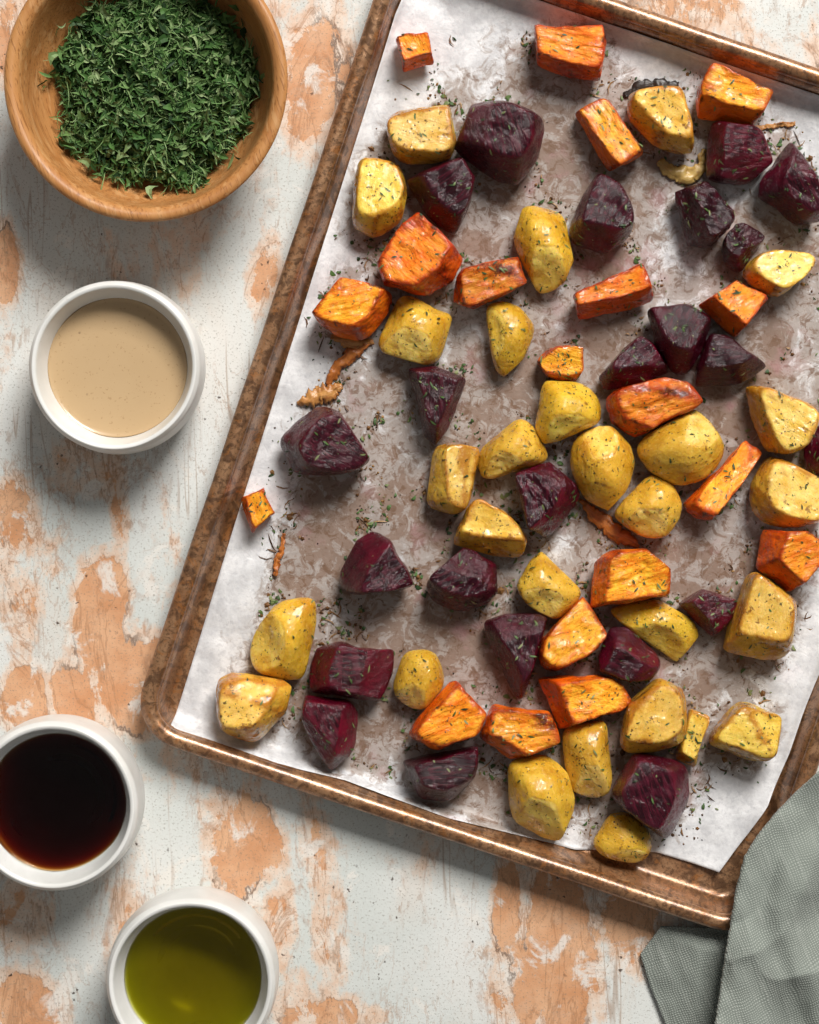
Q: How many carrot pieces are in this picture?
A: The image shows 19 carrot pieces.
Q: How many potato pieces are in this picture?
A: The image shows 28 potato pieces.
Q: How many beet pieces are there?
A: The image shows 23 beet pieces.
